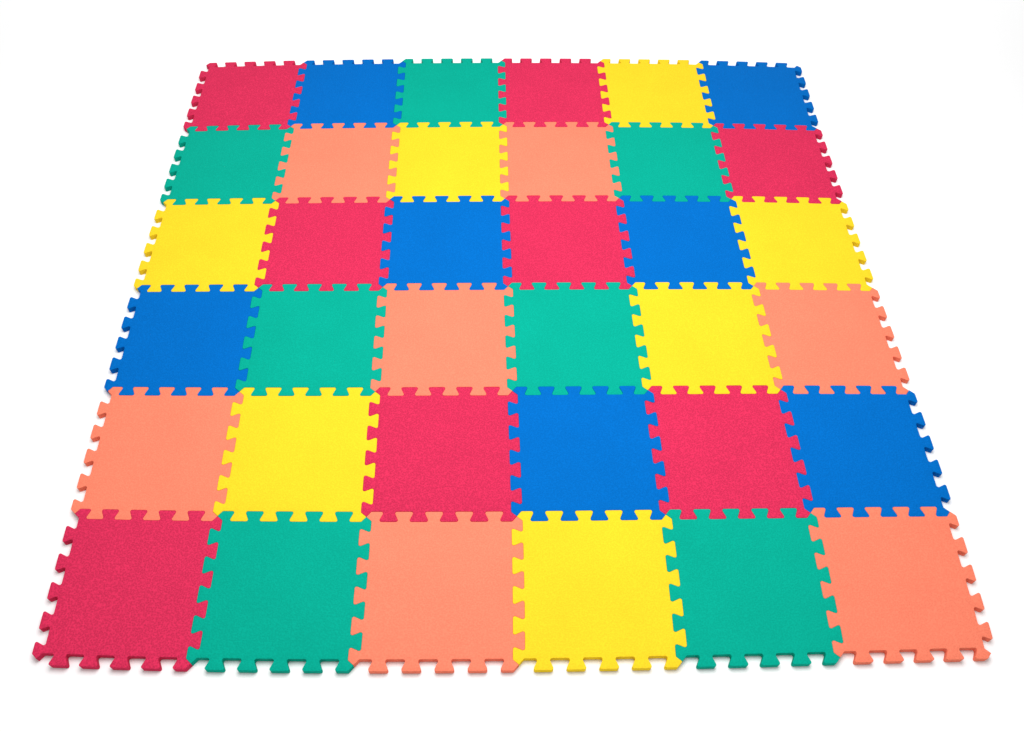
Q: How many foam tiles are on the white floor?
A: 36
